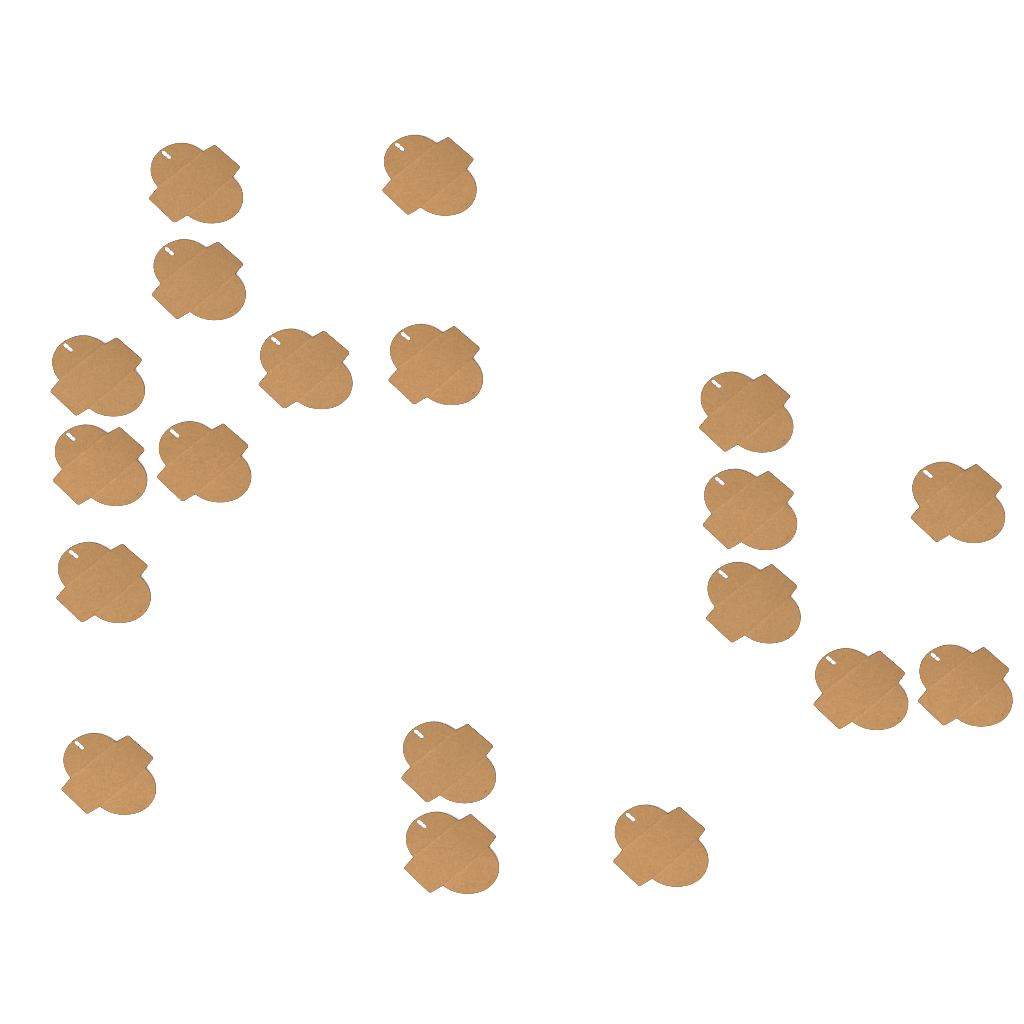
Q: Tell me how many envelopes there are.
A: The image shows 19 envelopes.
